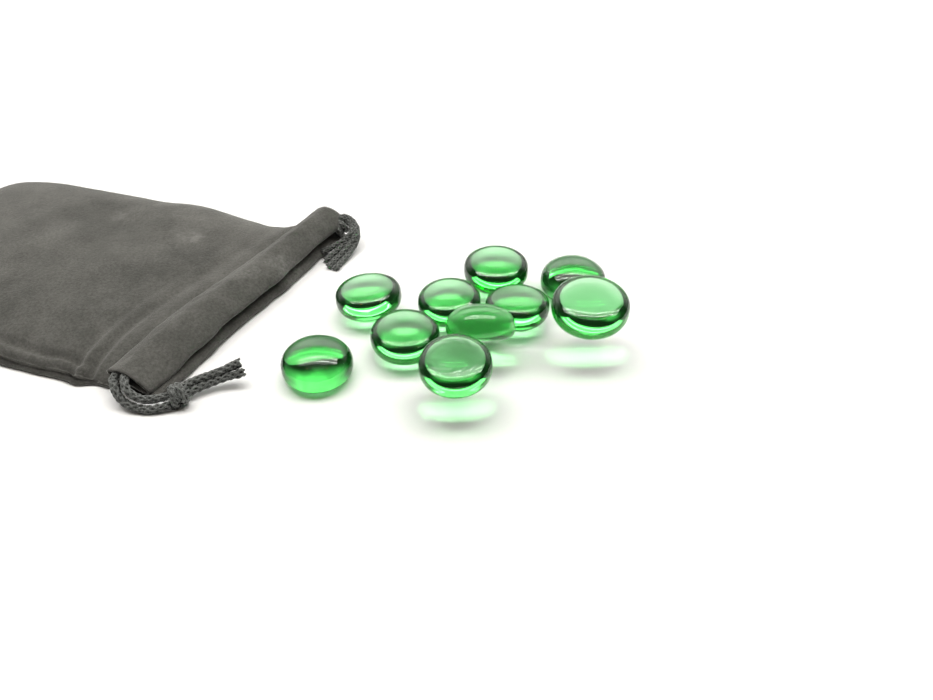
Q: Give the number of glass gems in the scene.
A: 10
